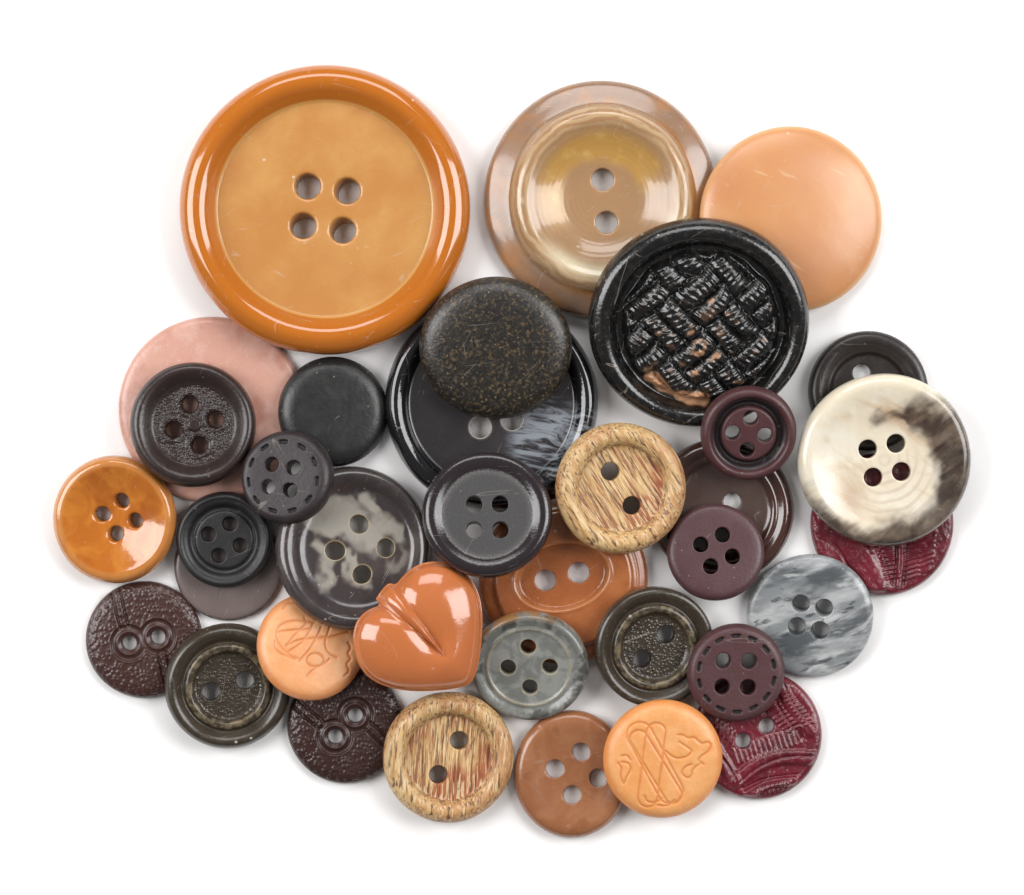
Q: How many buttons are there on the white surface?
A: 36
